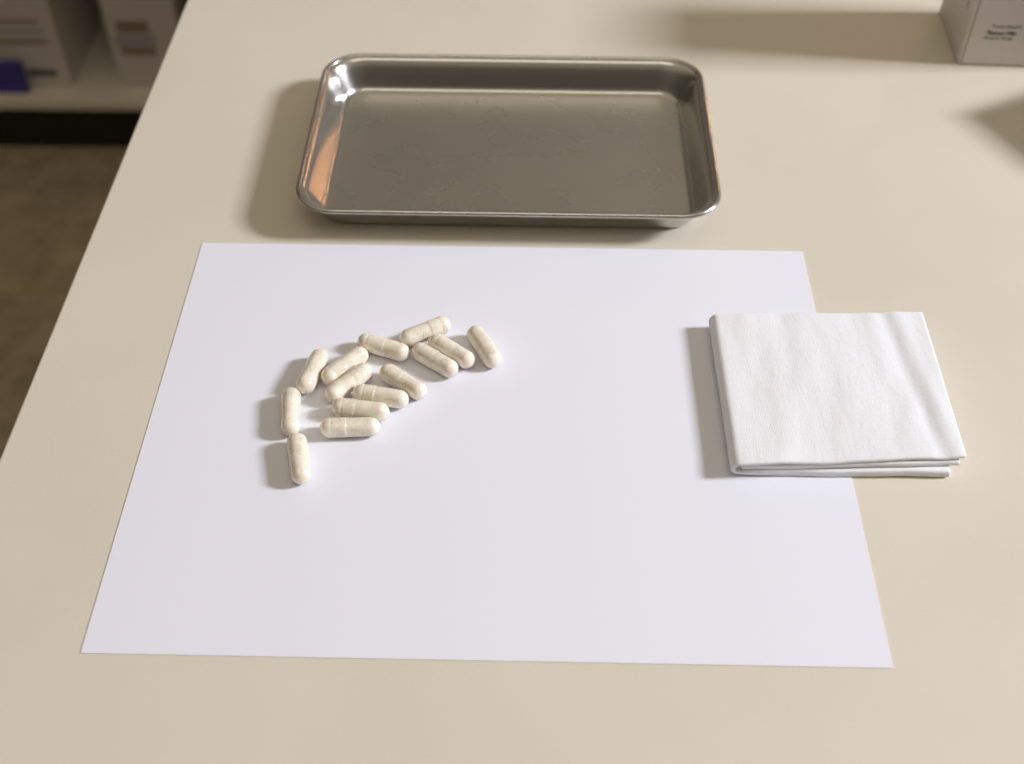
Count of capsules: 14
